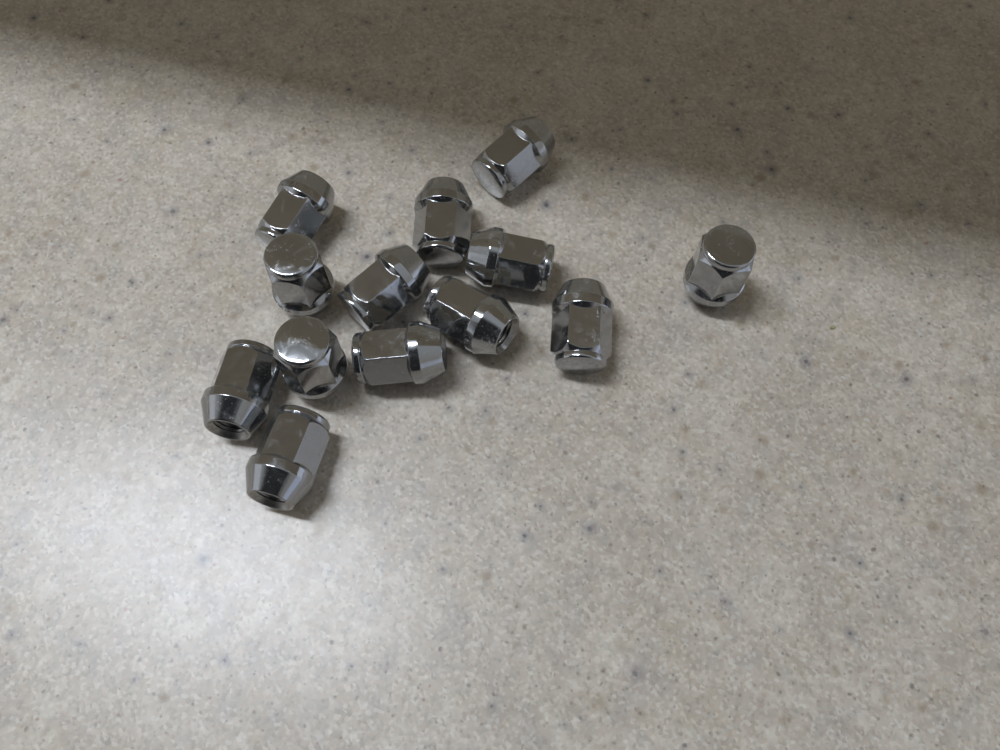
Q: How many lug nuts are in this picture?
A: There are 13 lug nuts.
